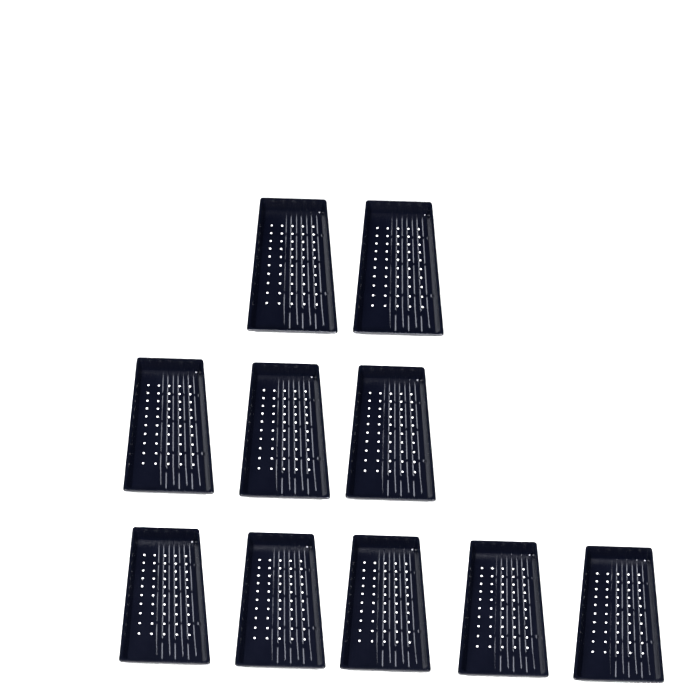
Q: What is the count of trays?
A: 10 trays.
